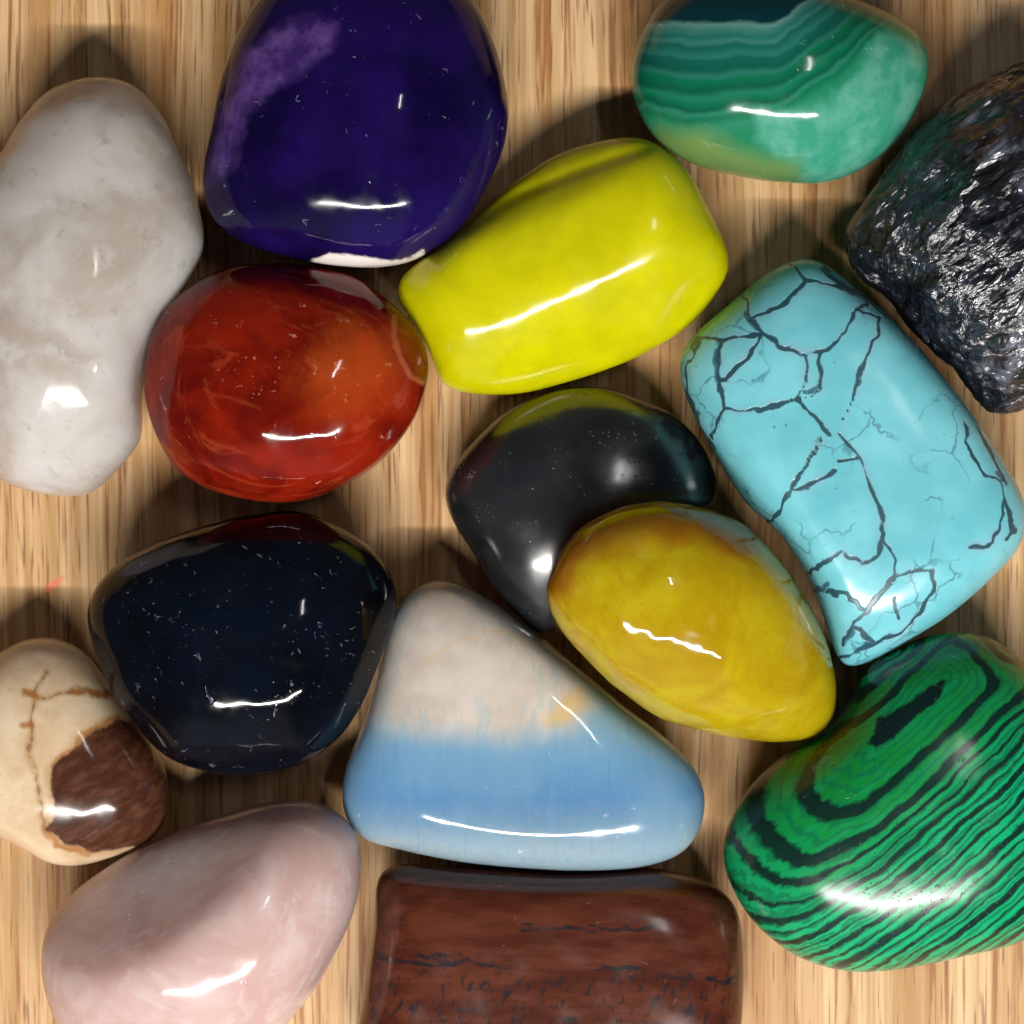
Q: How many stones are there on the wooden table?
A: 15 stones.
